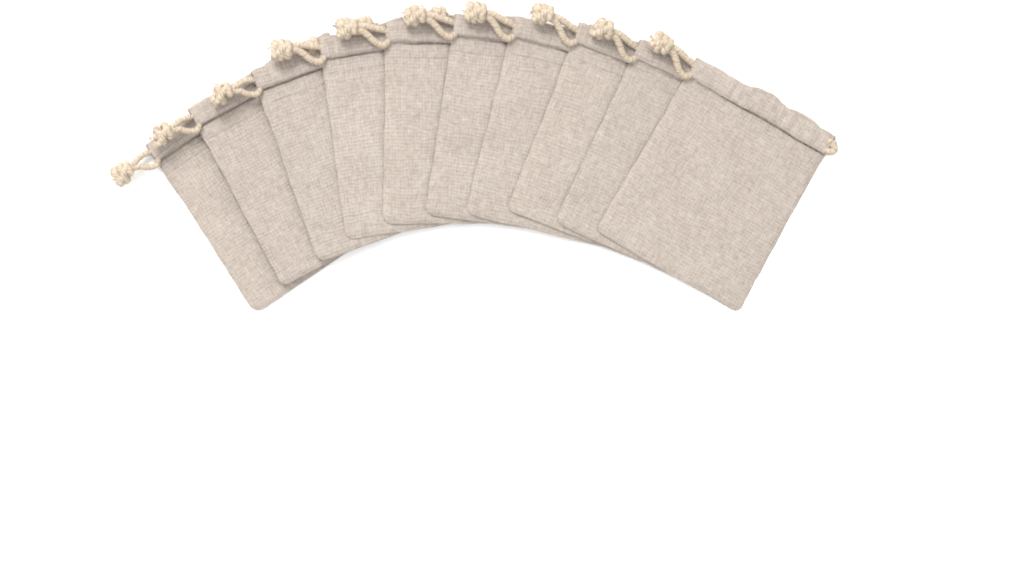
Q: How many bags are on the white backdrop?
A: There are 10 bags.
